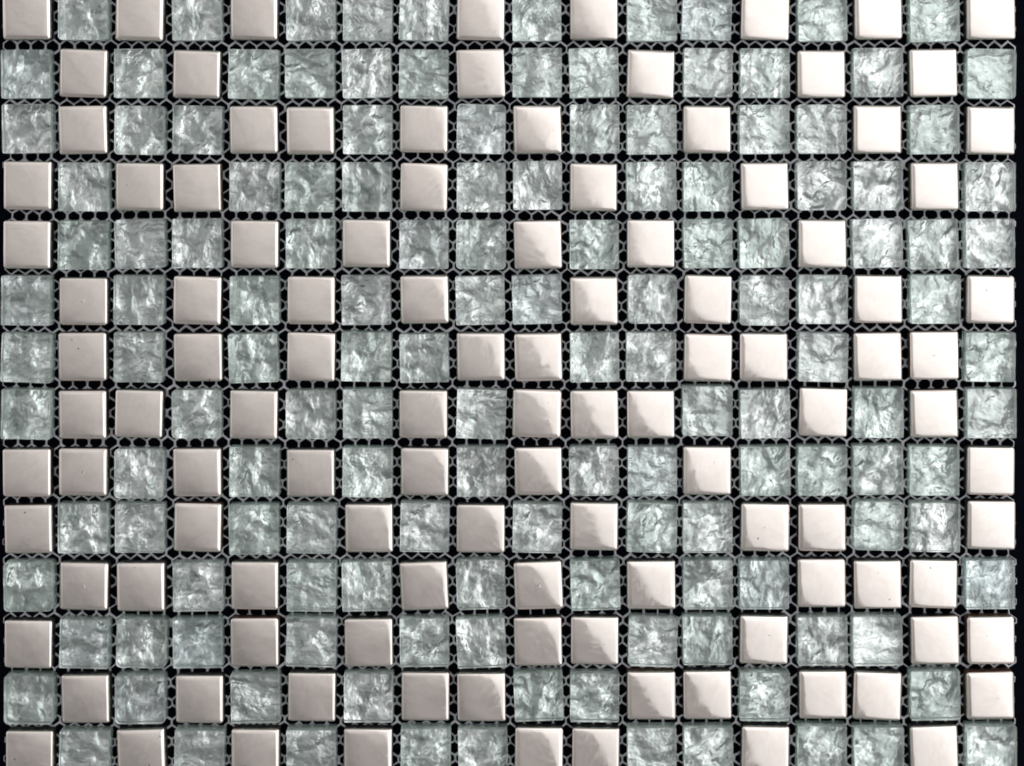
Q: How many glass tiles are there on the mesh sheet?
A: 140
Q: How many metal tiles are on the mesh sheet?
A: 112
